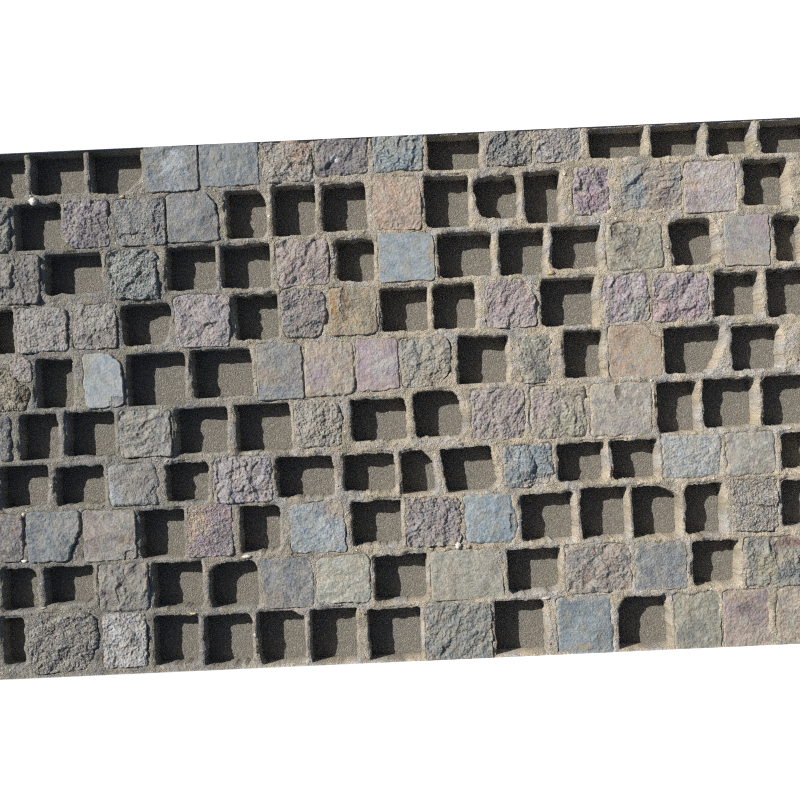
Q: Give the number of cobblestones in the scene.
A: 71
